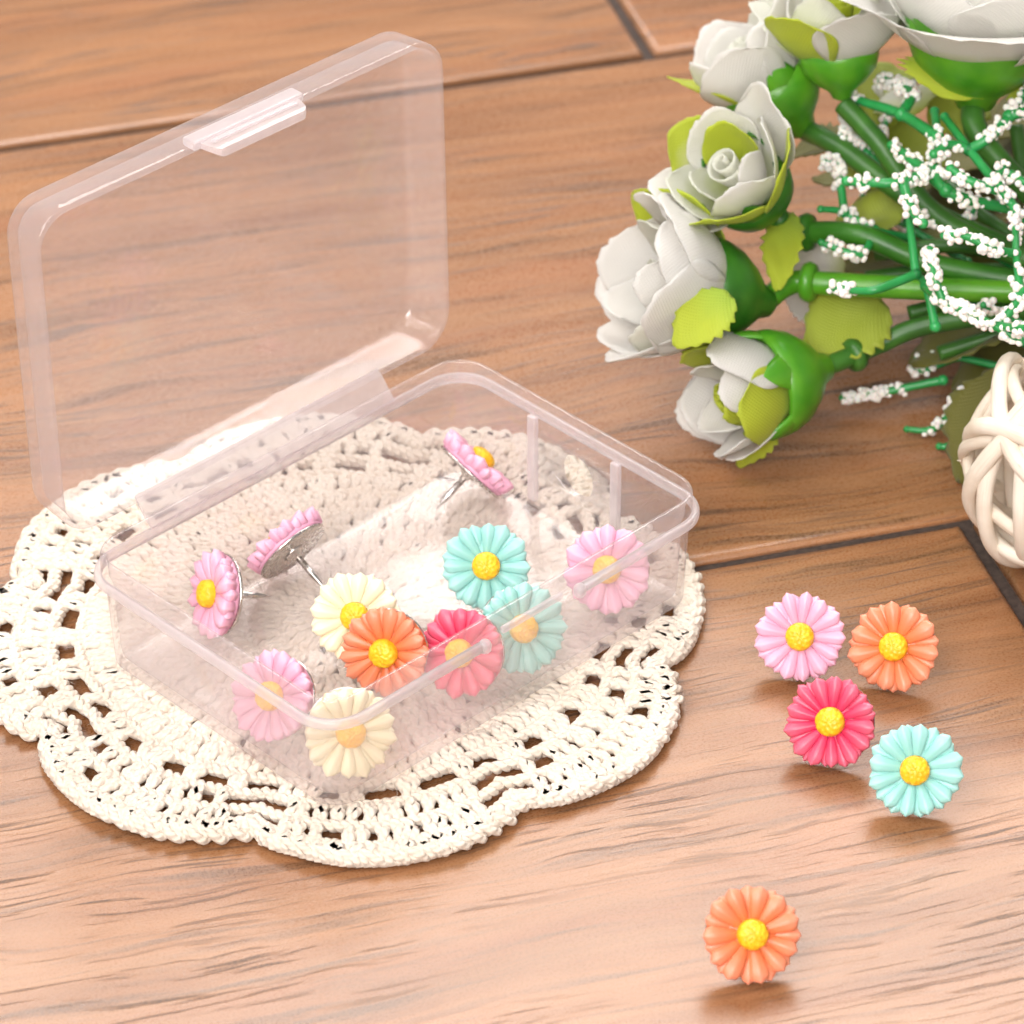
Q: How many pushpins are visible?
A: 16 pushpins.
